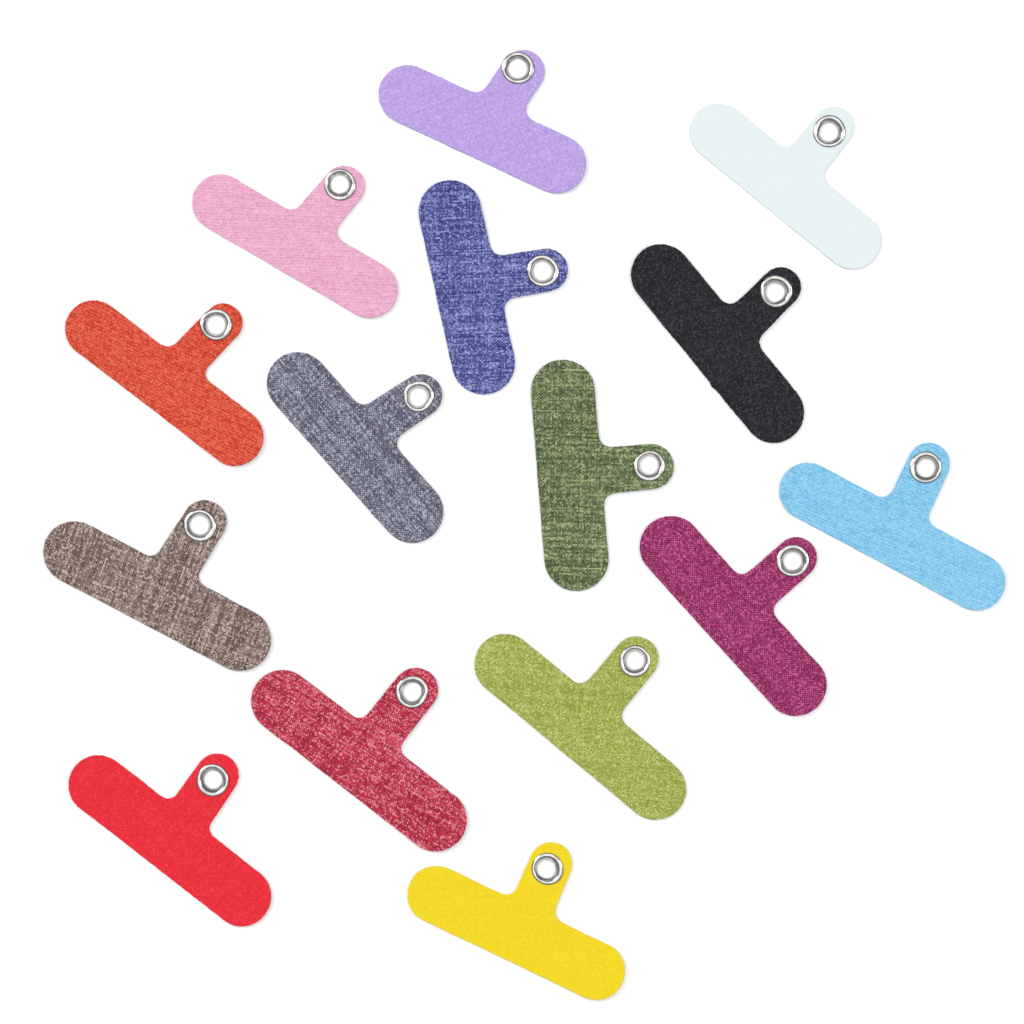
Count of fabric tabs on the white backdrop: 15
